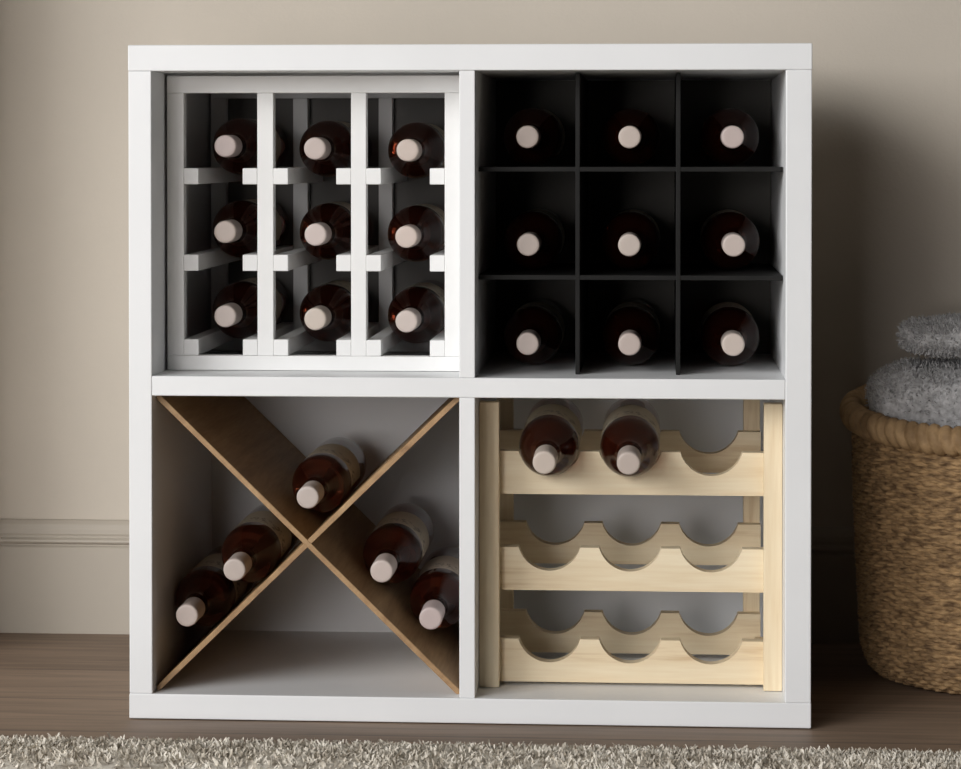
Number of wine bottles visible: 25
